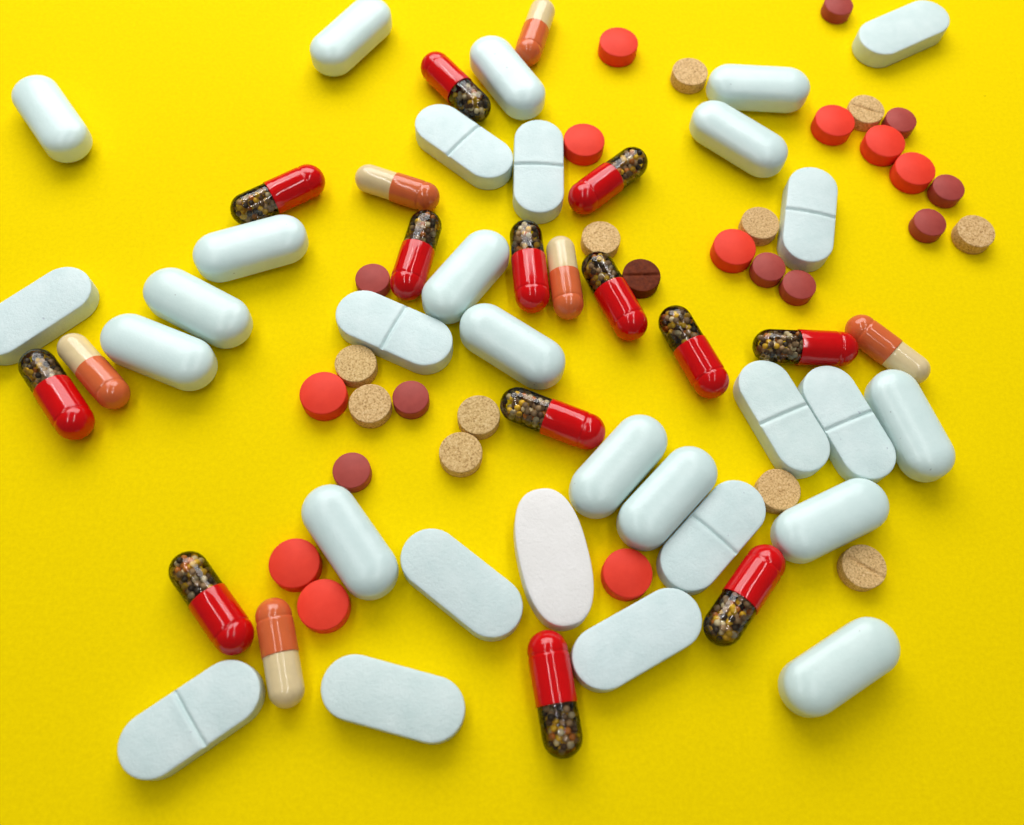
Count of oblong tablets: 30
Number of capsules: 19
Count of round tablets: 31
